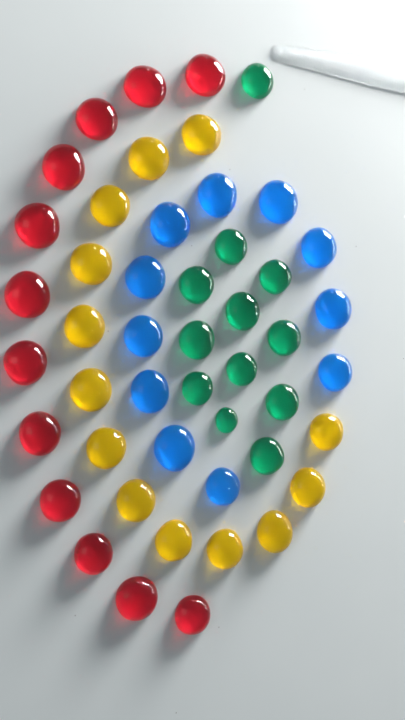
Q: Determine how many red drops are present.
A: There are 12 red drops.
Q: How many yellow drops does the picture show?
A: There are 13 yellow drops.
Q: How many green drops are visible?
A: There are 12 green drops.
